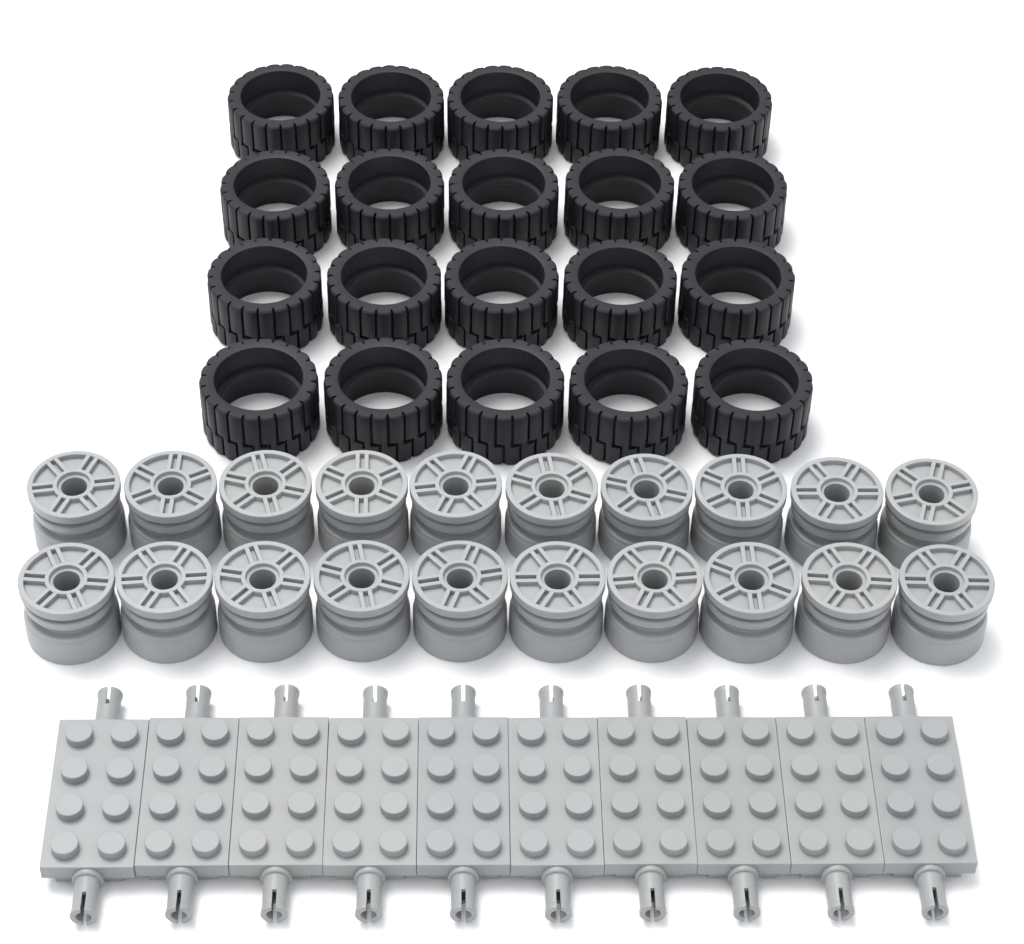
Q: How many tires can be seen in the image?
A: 20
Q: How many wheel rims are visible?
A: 20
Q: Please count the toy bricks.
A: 10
